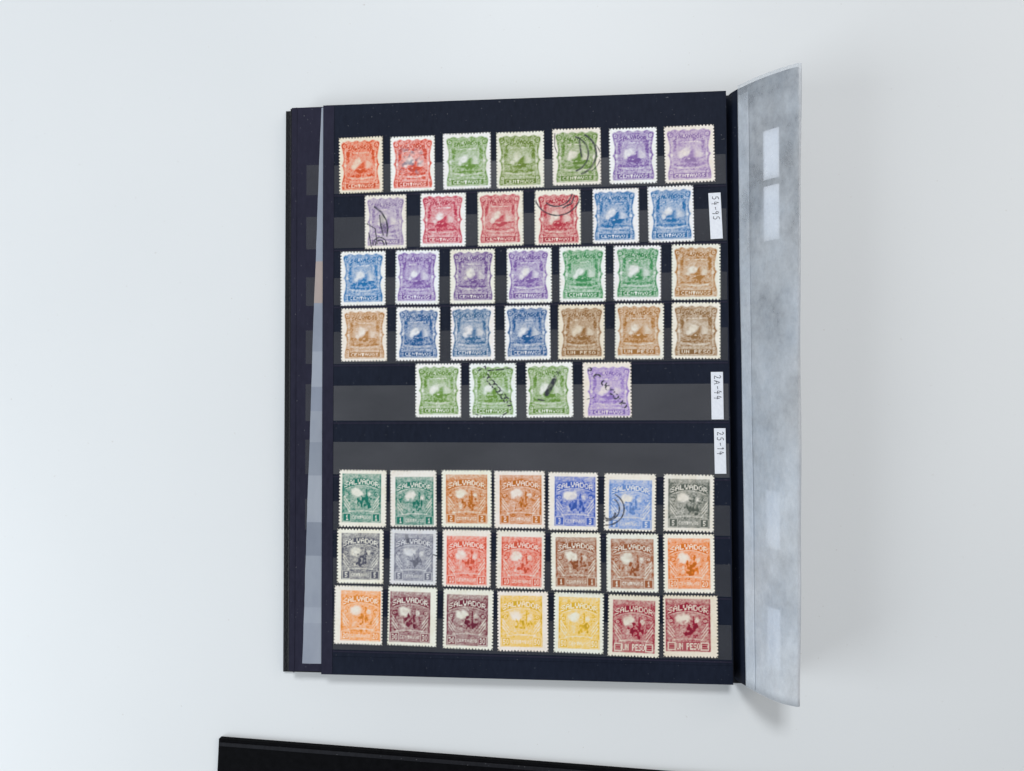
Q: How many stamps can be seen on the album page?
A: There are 52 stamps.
